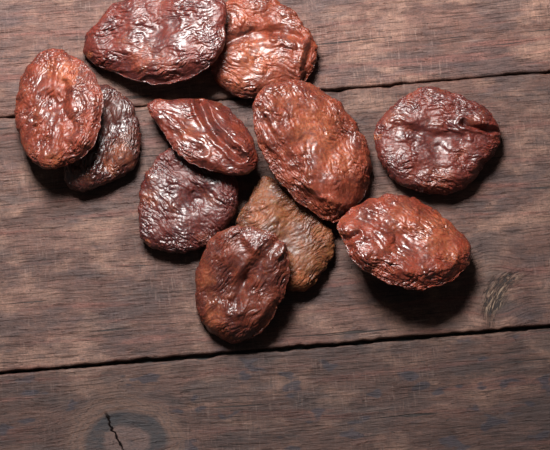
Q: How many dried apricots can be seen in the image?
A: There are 11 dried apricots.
